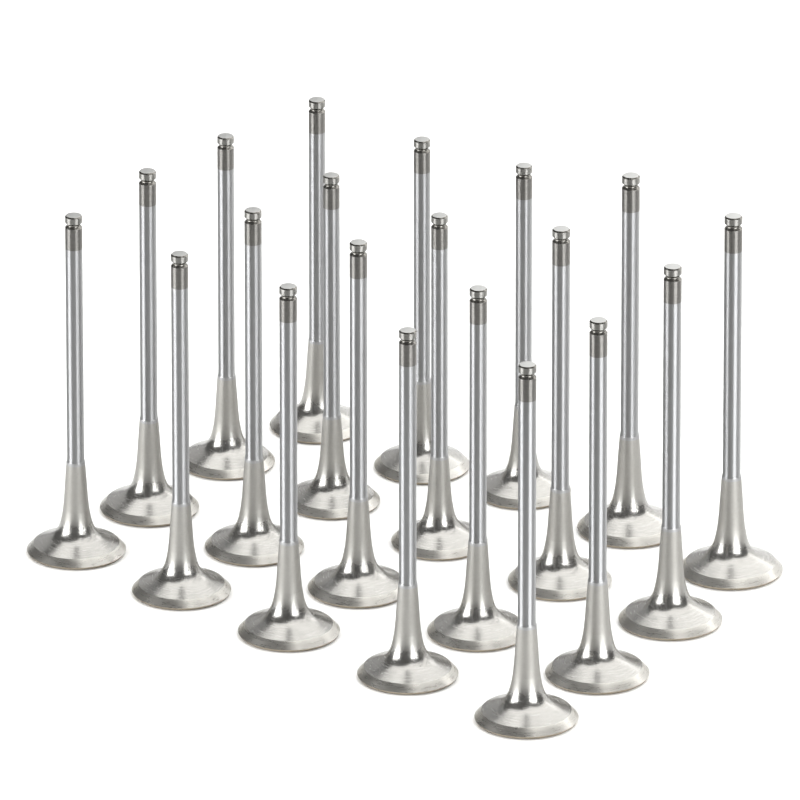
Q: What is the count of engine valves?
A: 20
